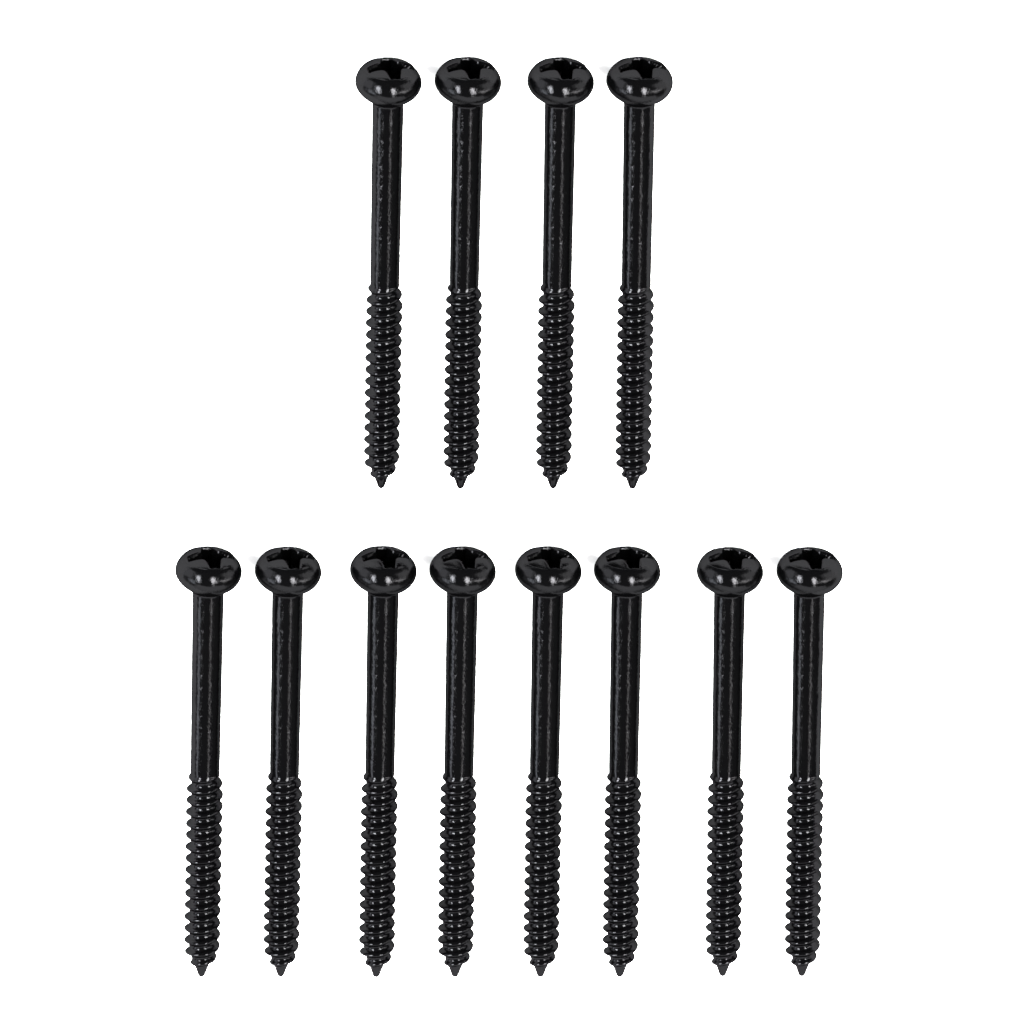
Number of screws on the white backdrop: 12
